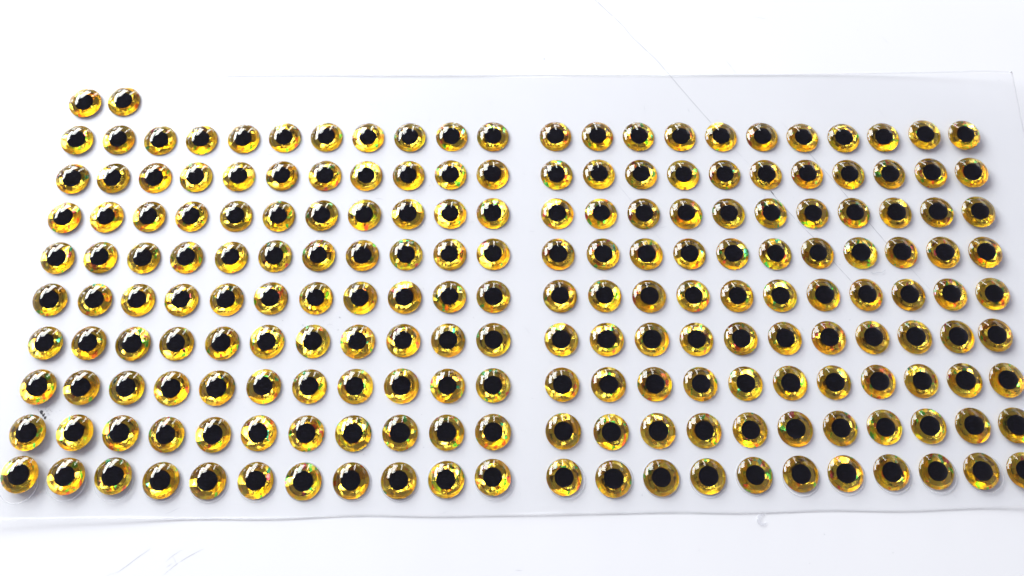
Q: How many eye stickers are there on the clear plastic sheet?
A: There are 200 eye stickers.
